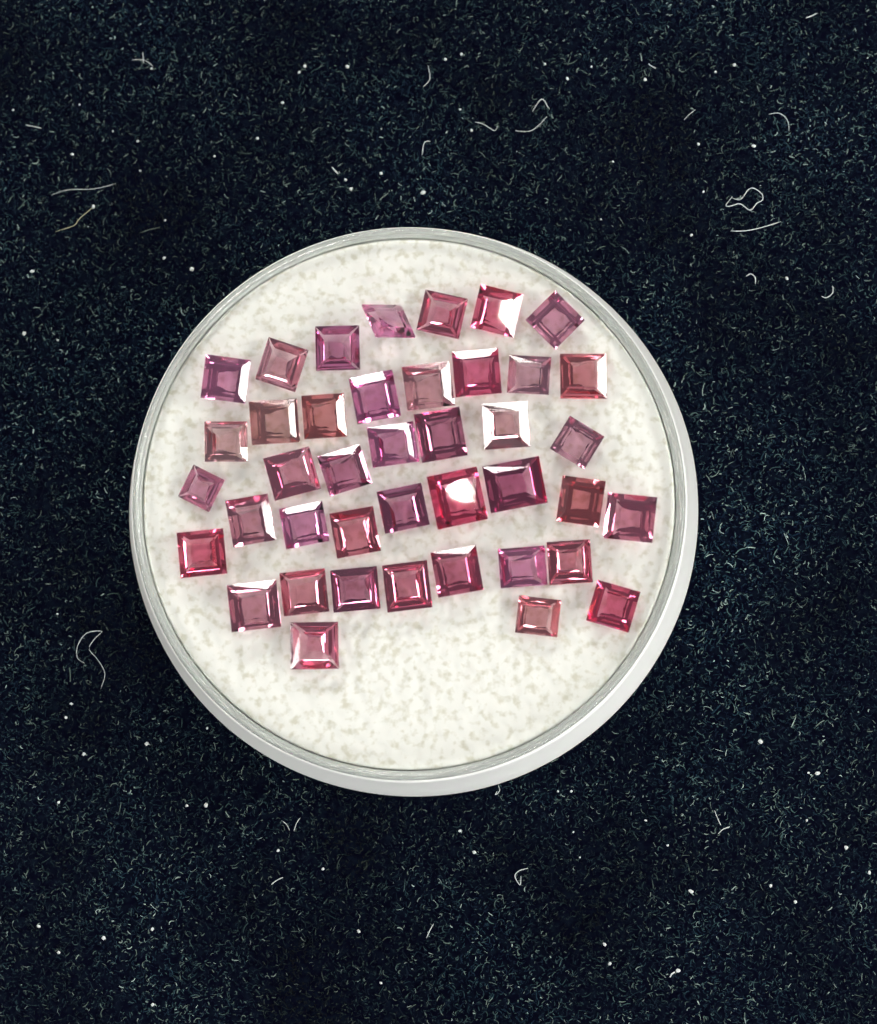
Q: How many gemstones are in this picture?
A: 41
